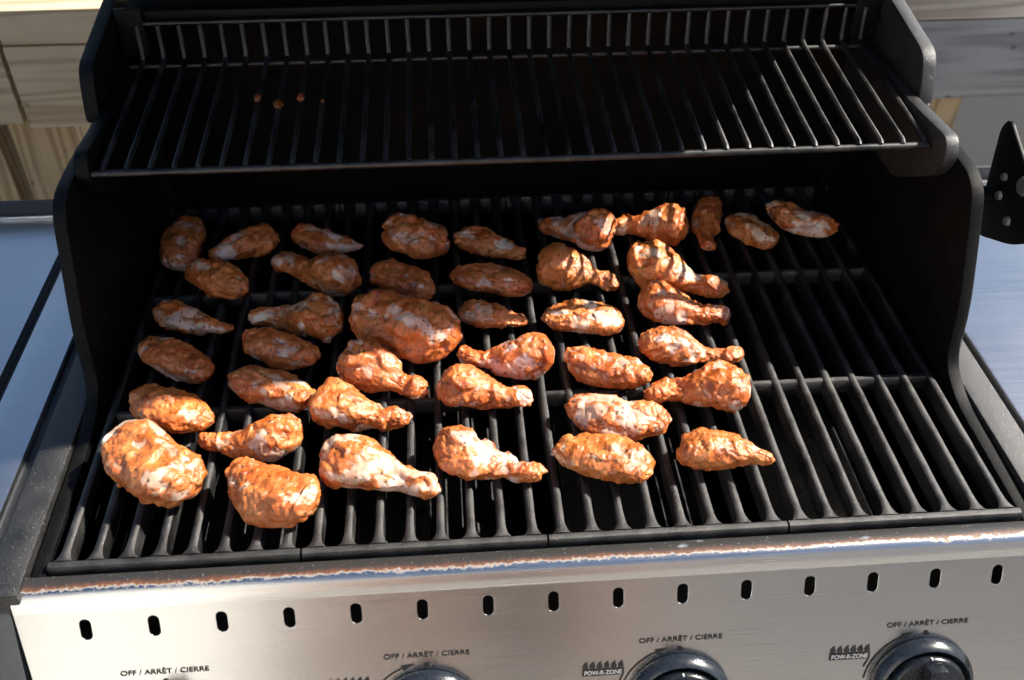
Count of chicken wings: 41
